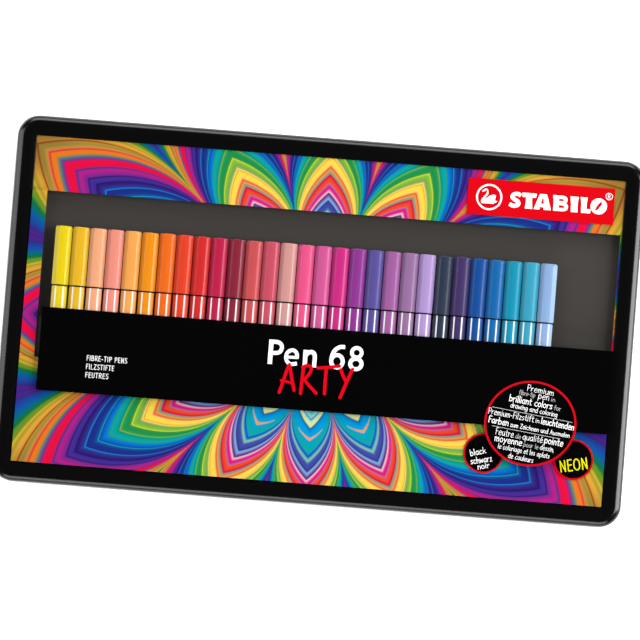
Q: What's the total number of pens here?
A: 29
